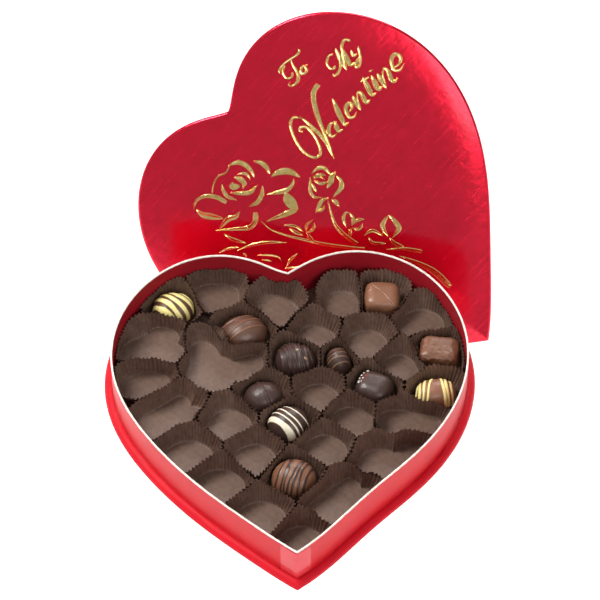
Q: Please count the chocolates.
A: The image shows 11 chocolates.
